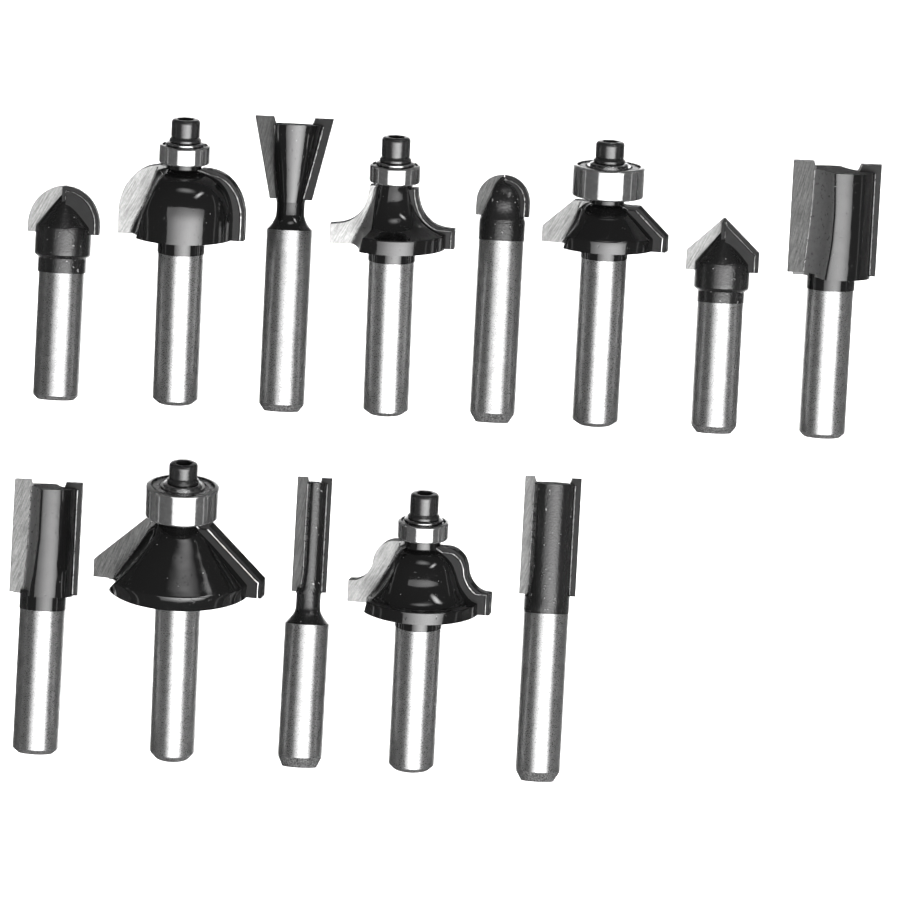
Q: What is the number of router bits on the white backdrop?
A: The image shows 13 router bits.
